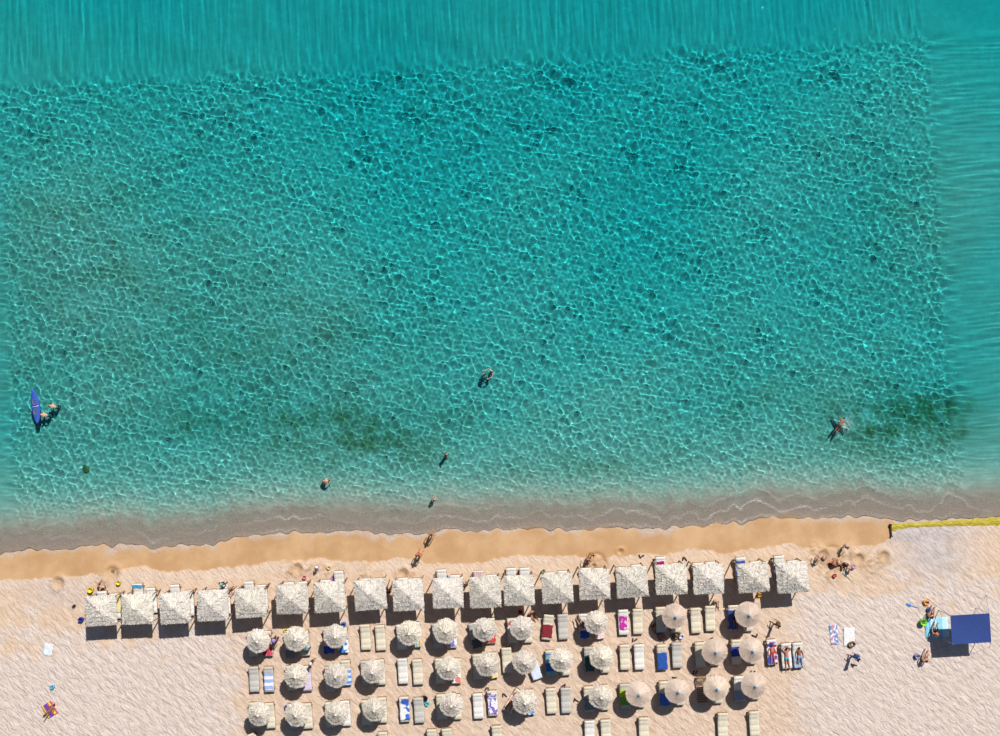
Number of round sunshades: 31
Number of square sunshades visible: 19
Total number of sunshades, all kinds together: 50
